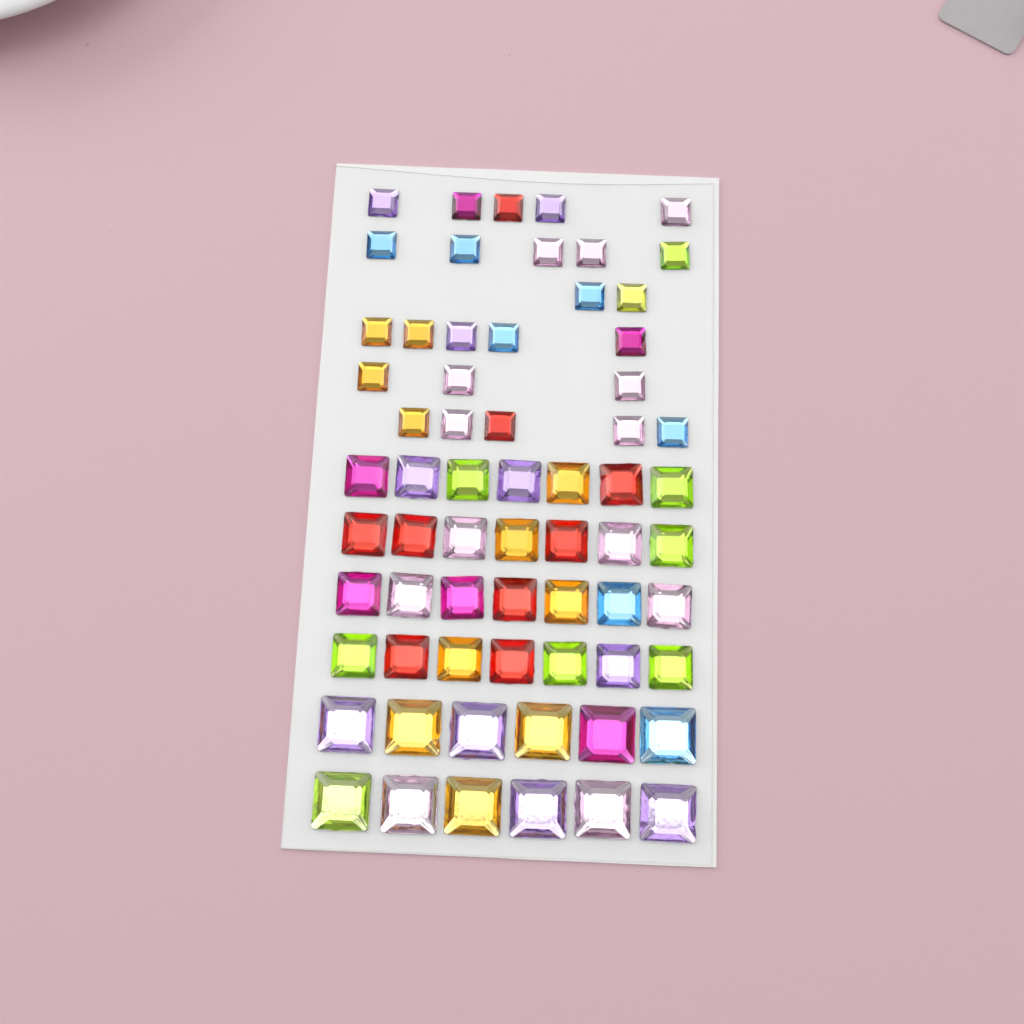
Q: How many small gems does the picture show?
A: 25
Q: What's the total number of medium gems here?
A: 28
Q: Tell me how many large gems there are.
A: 12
